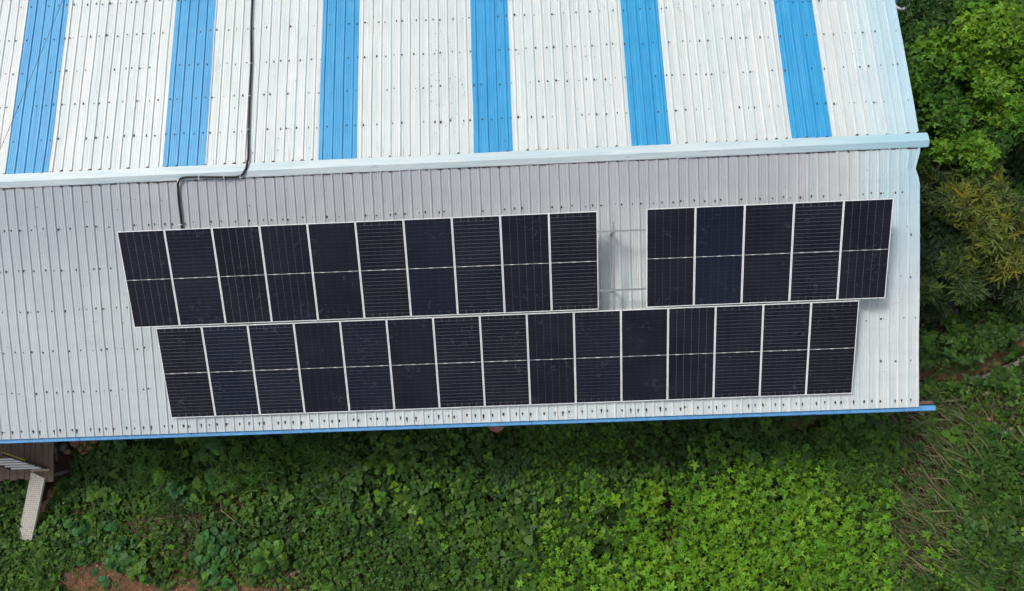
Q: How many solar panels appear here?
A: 30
